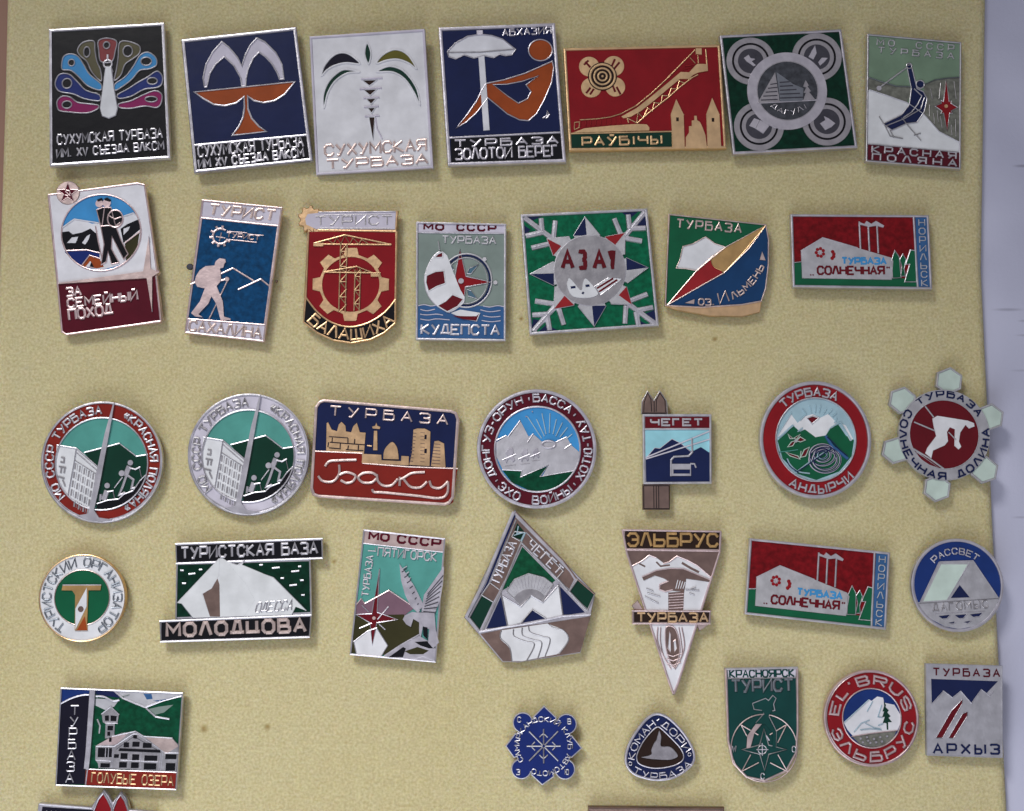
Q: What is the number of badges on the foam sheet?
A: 36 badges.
